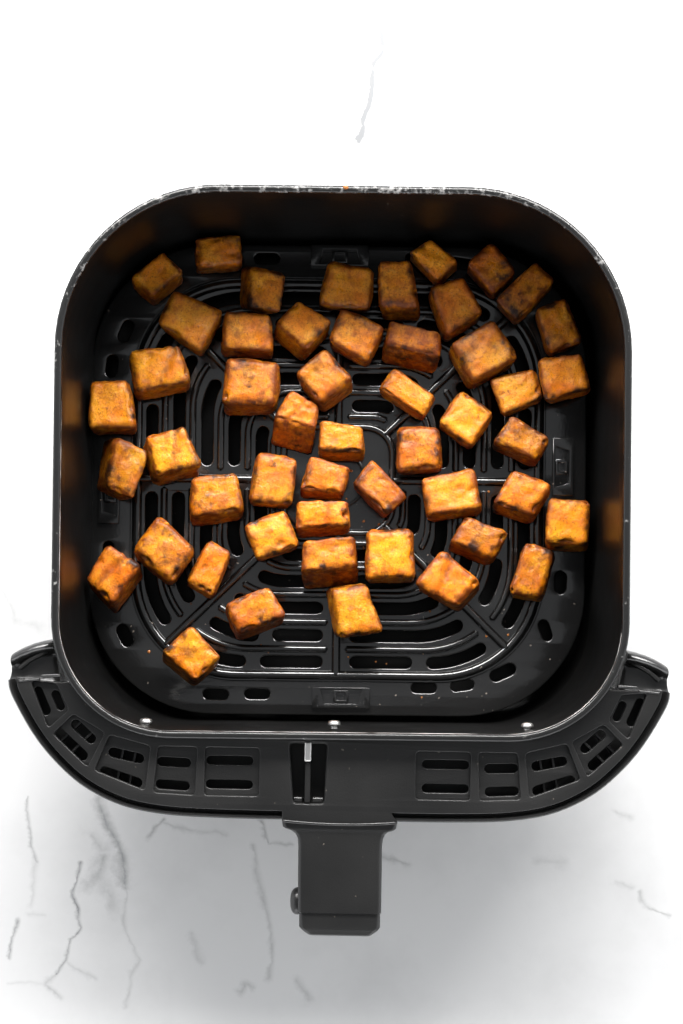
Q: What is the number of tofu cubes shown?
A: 50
